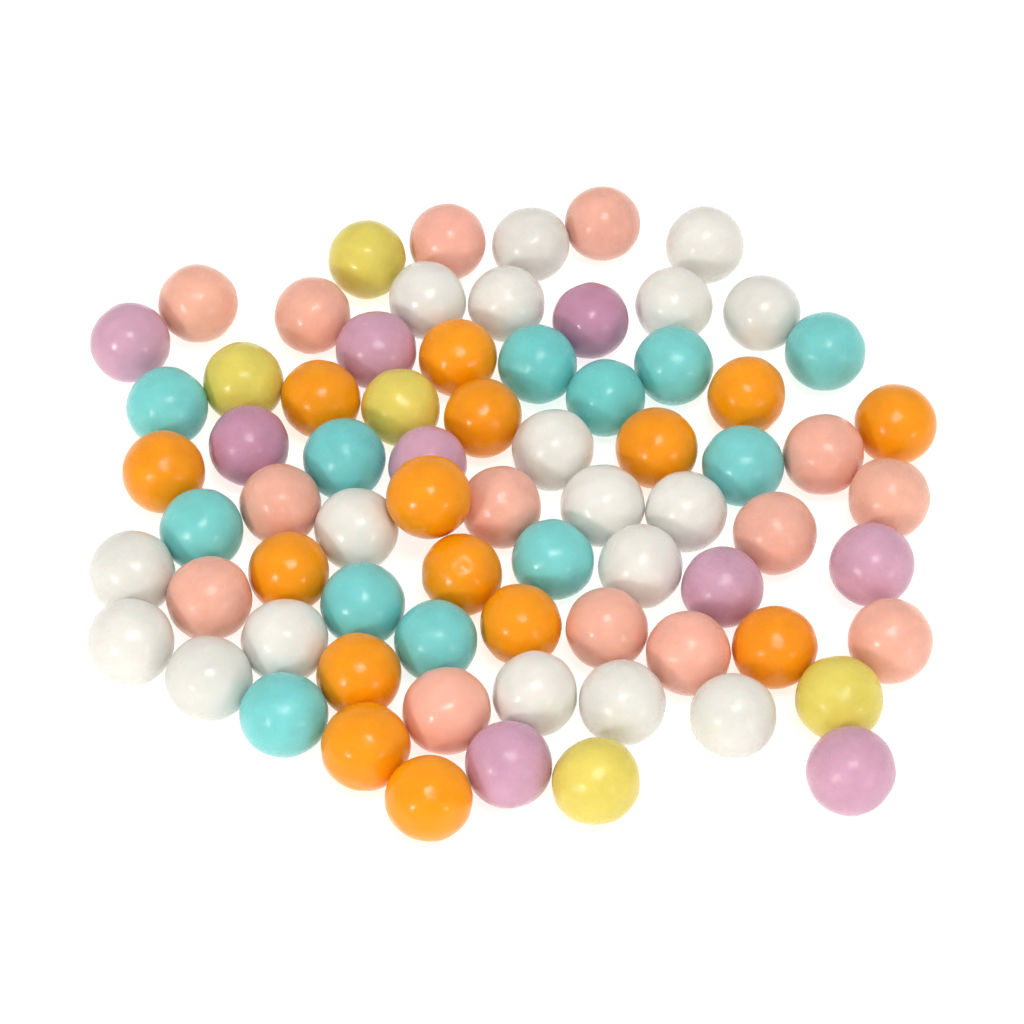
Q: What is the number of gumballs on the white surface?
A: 73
